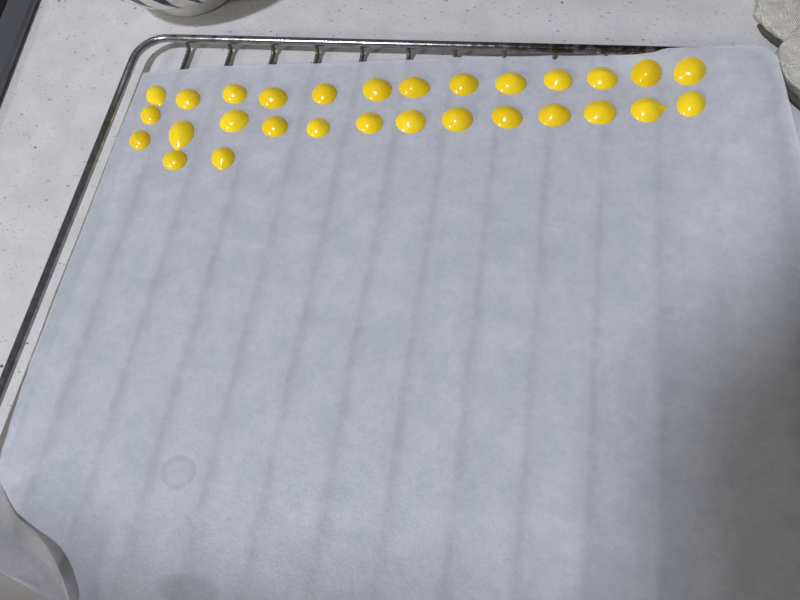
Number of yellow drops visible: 29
